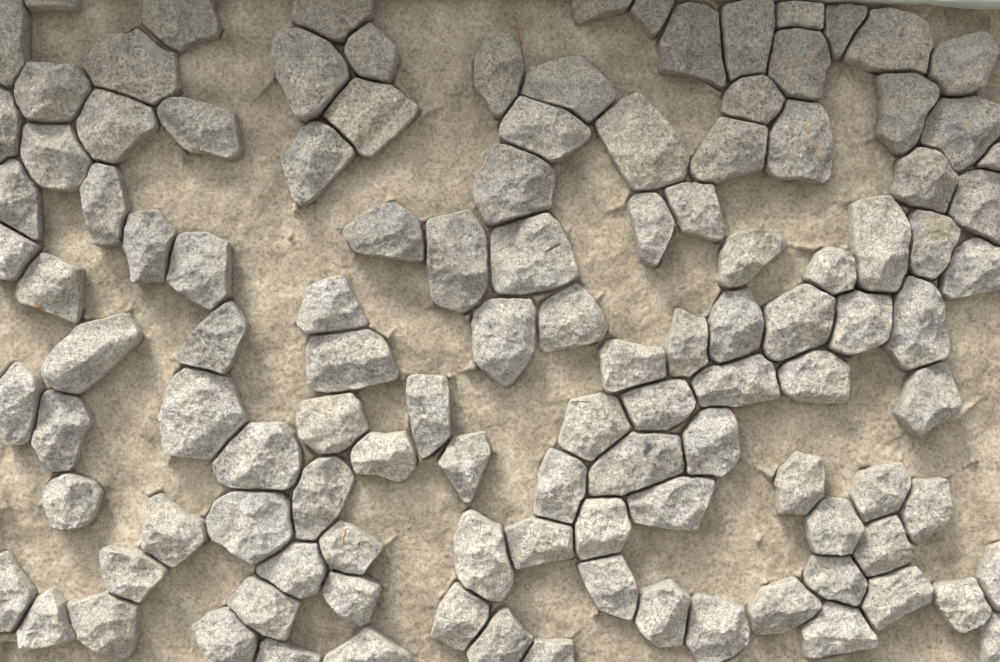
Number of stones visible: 117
